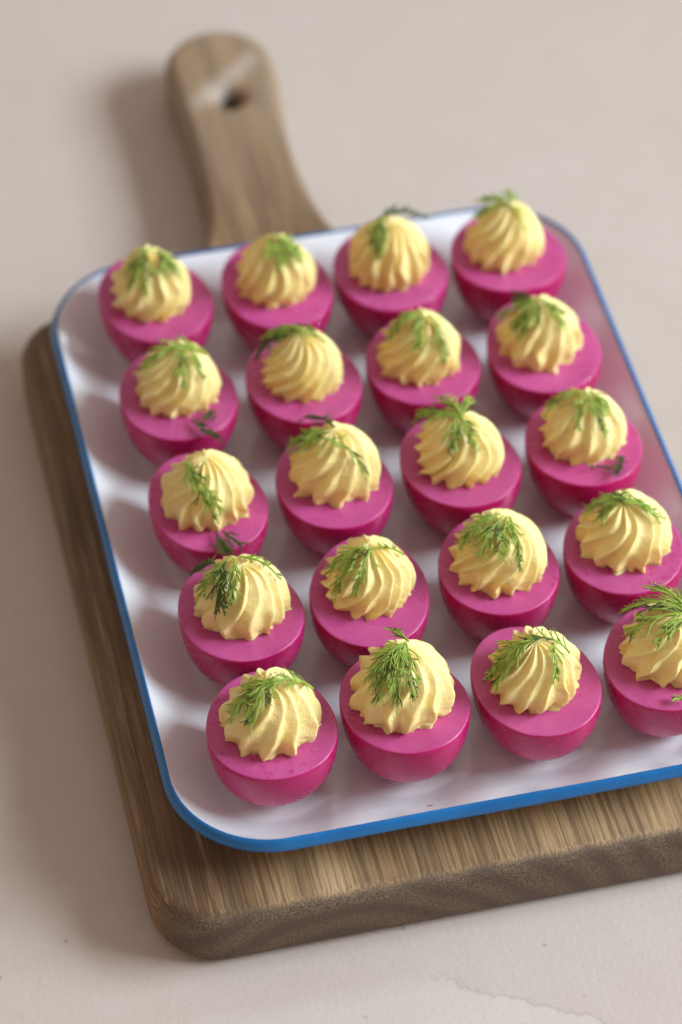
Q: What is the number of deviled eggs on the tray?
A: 20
